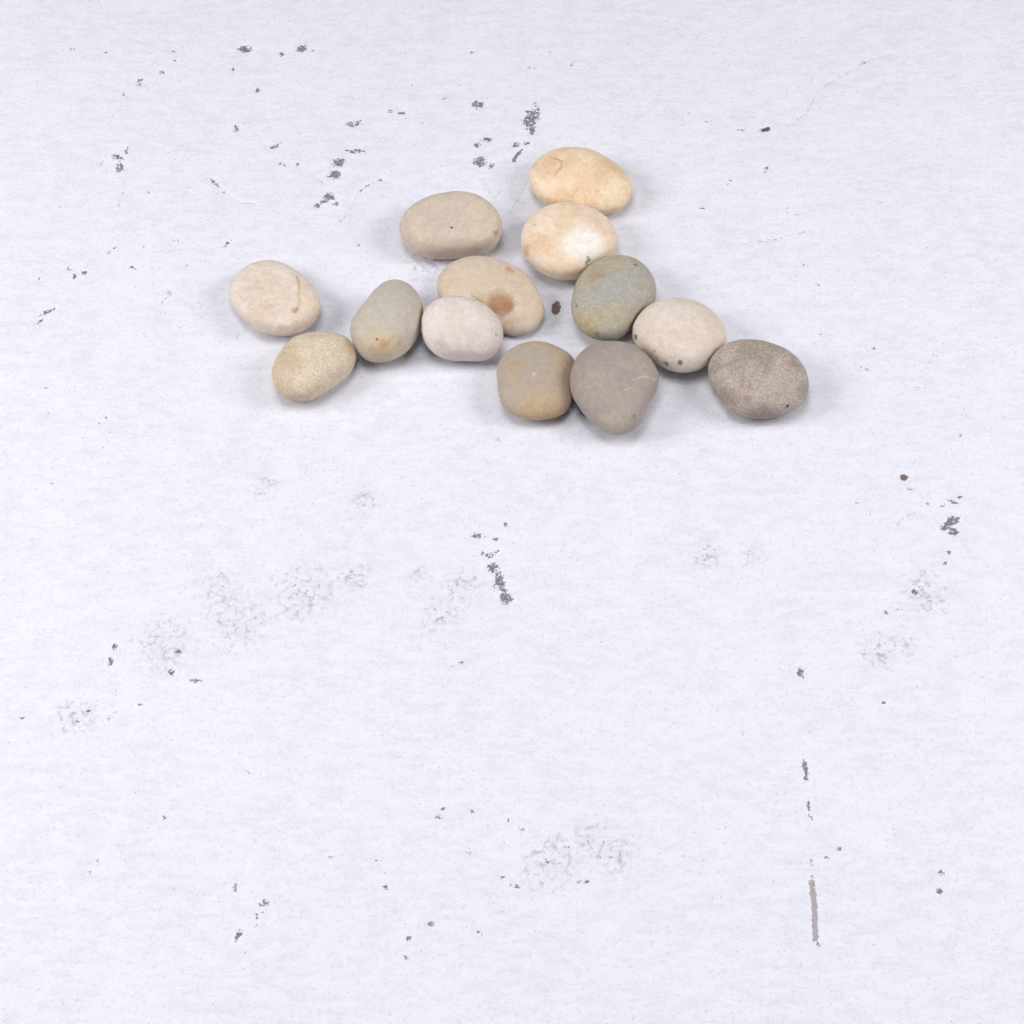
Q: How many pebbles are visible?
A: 13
